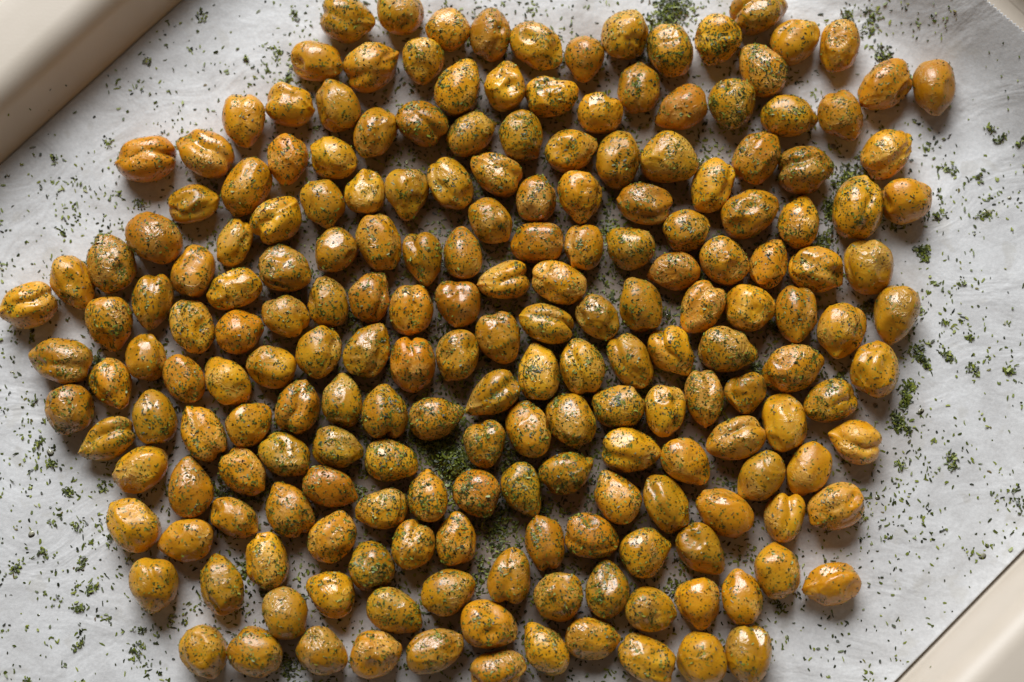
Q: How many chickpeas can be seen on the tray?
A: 200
